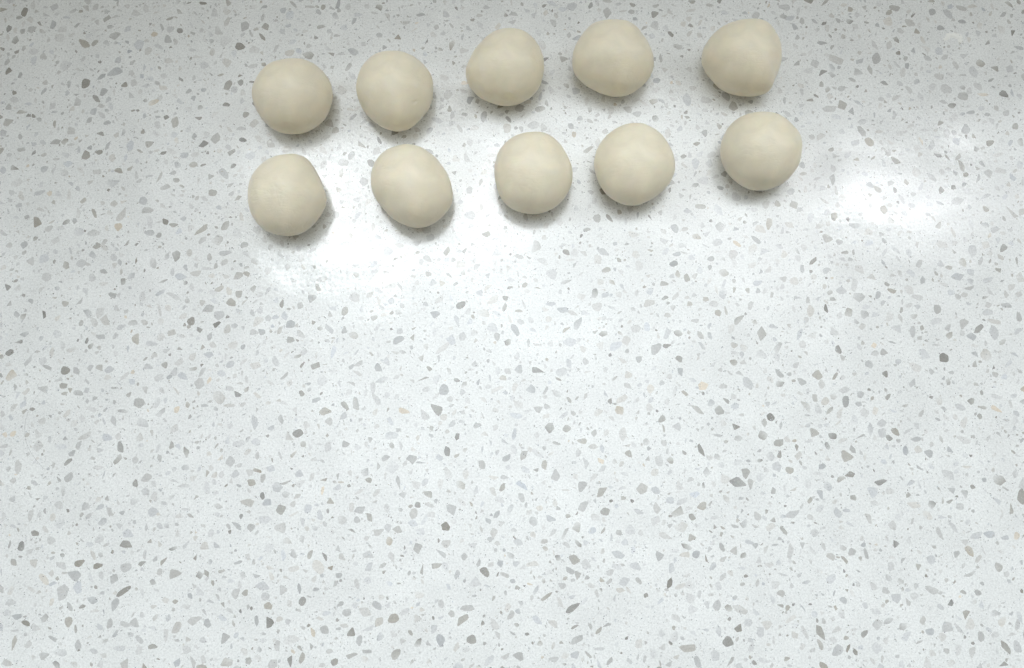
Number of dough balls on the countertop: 10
